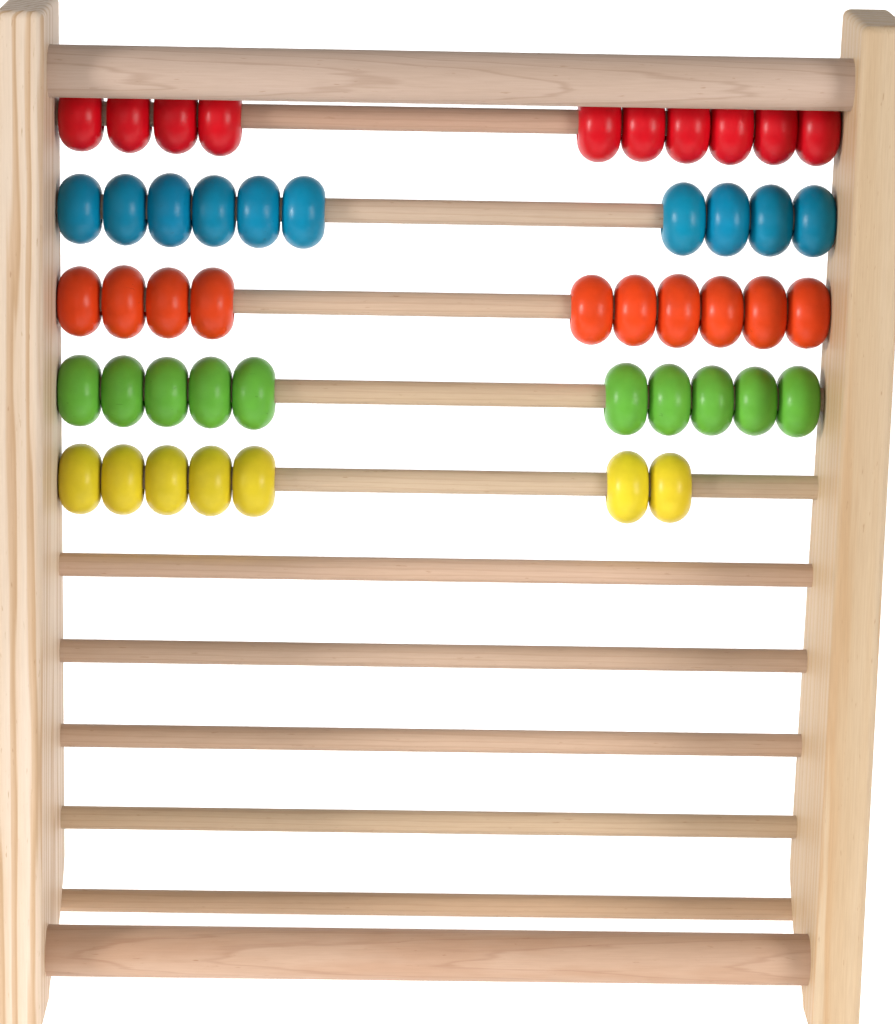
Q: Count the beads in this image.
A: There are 47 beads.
